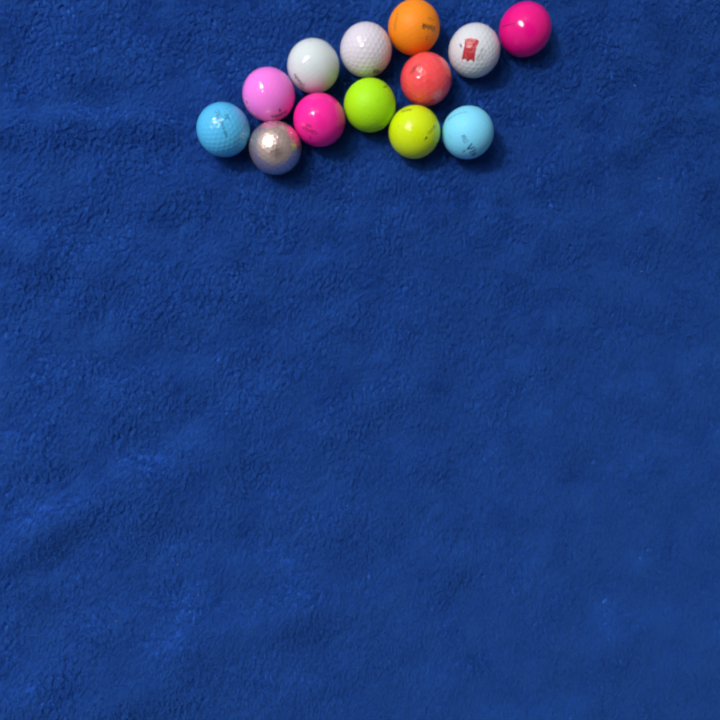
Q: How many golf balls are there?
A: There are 13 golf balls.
